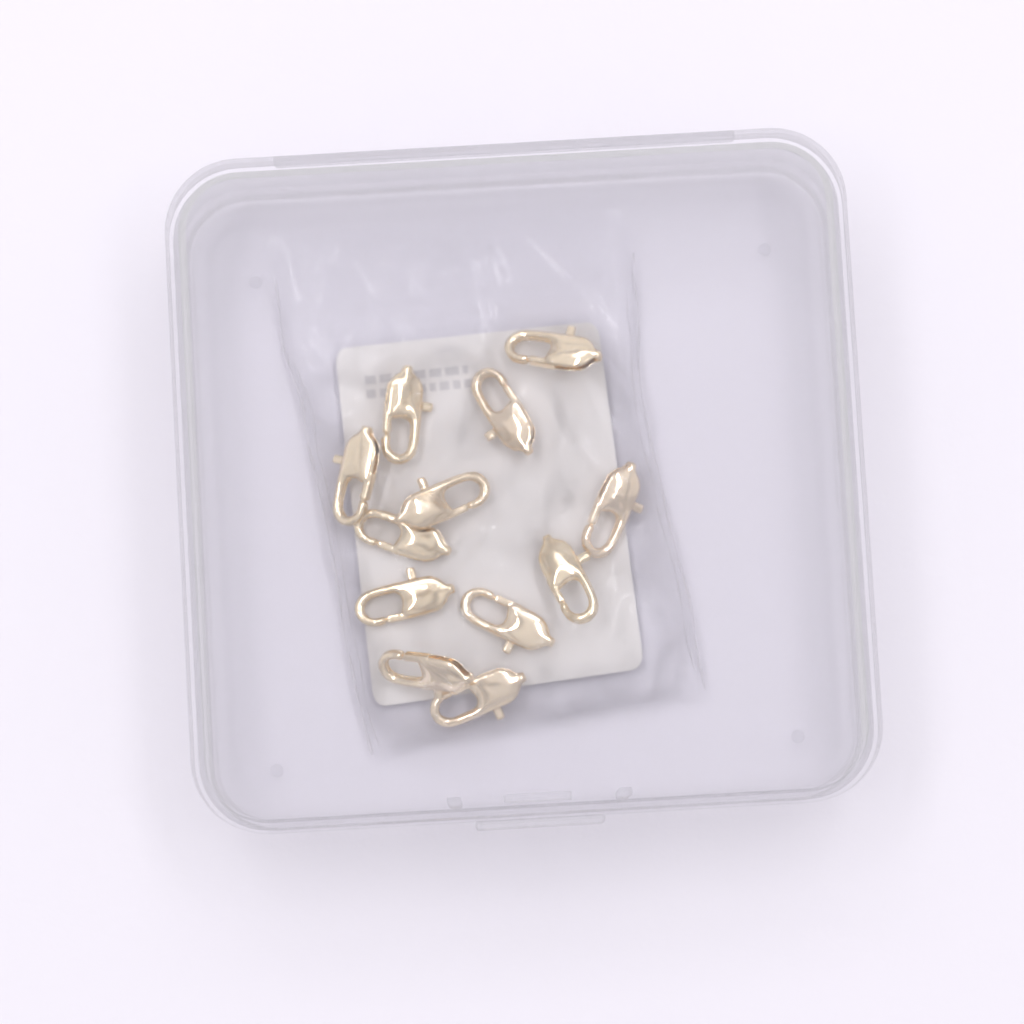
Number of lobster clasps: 12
